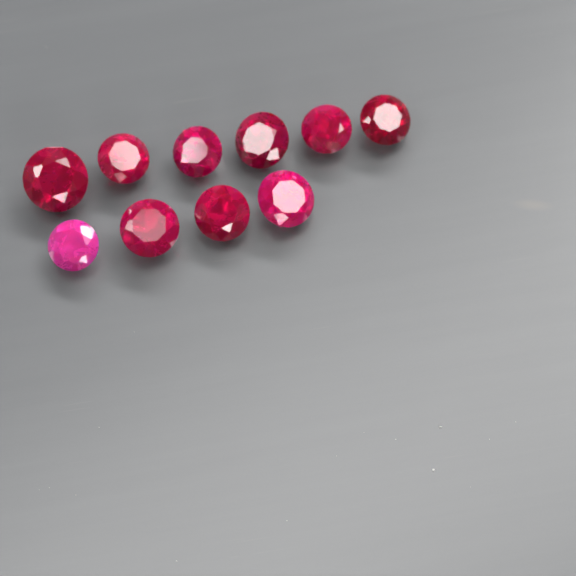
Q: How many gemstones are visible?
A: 10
